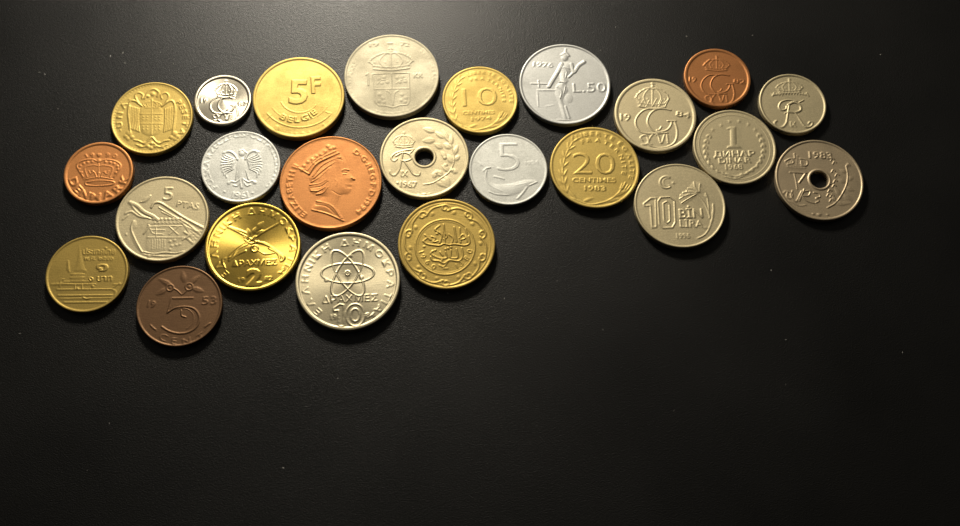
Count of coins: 24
